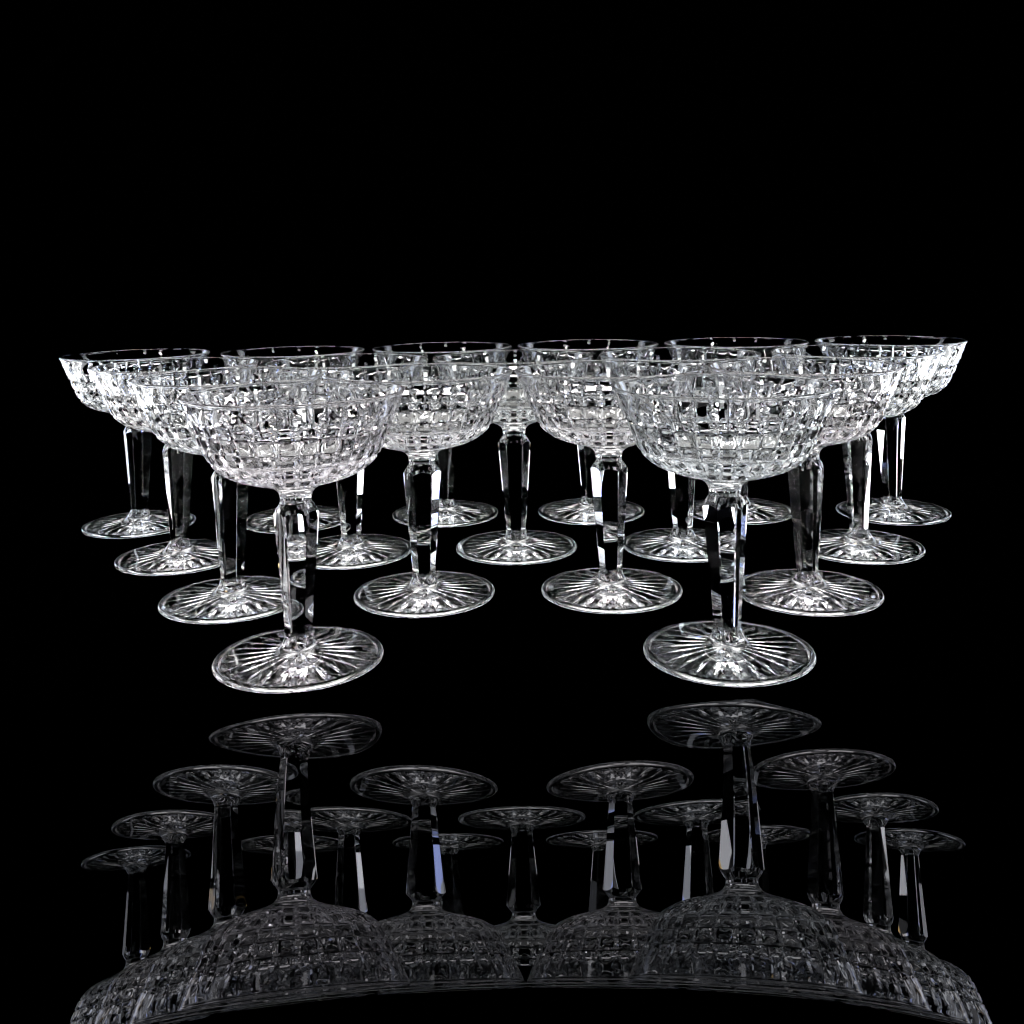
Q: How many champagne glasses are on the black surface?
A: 17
